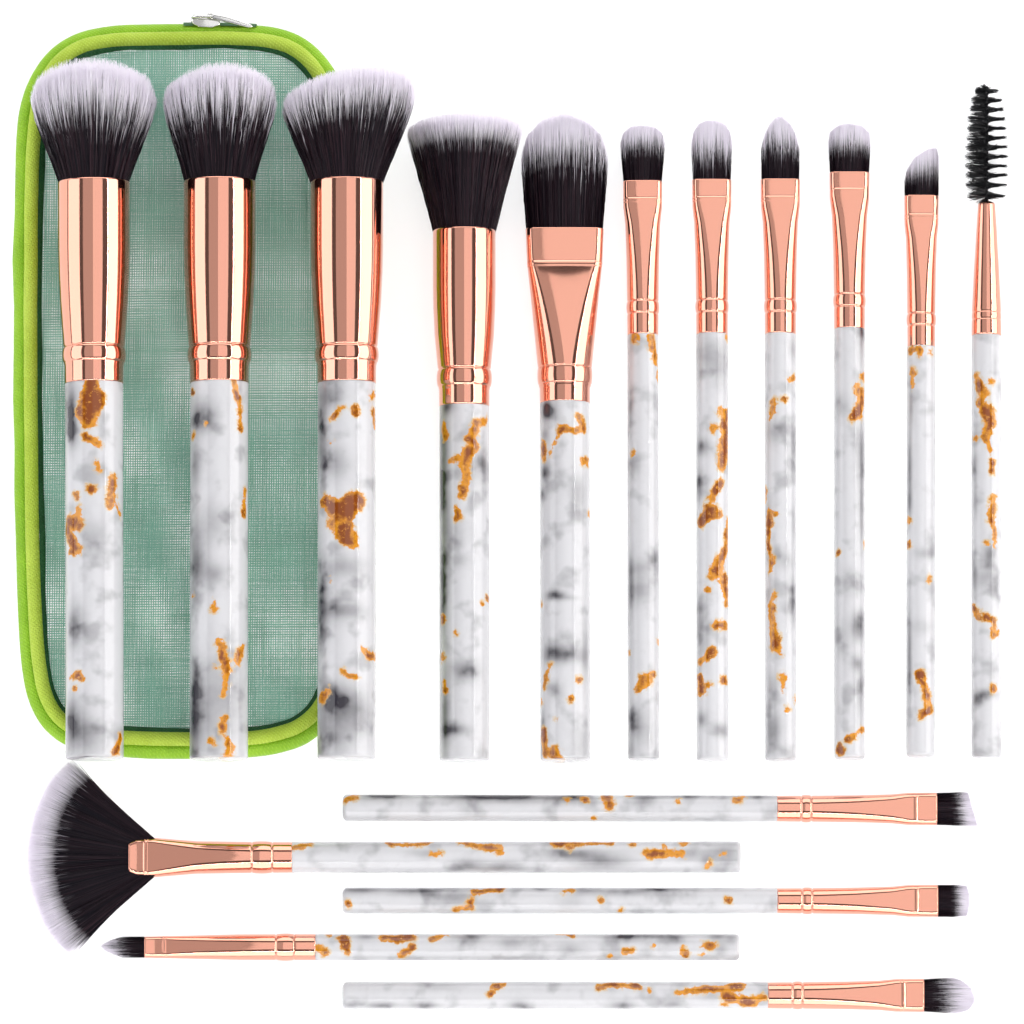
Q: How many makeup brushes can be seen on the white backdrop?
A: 16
